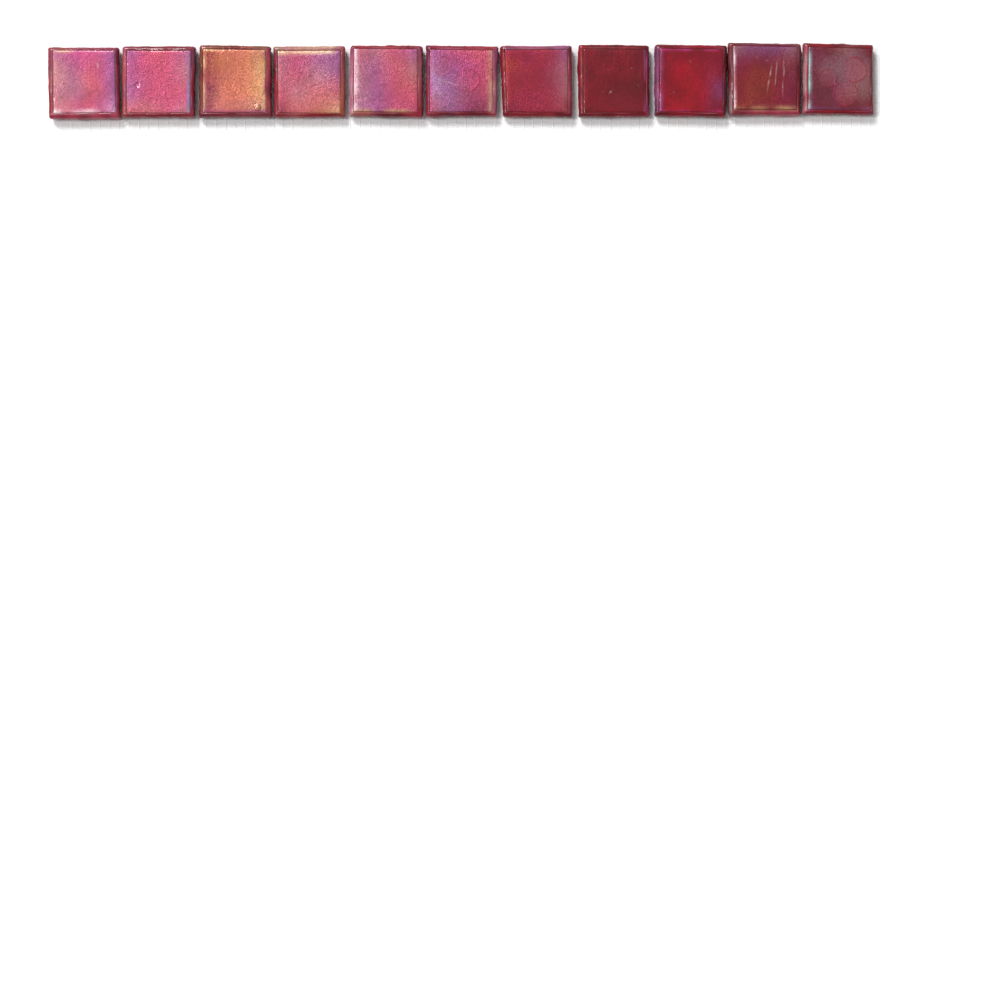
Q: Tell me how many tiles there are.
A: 11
